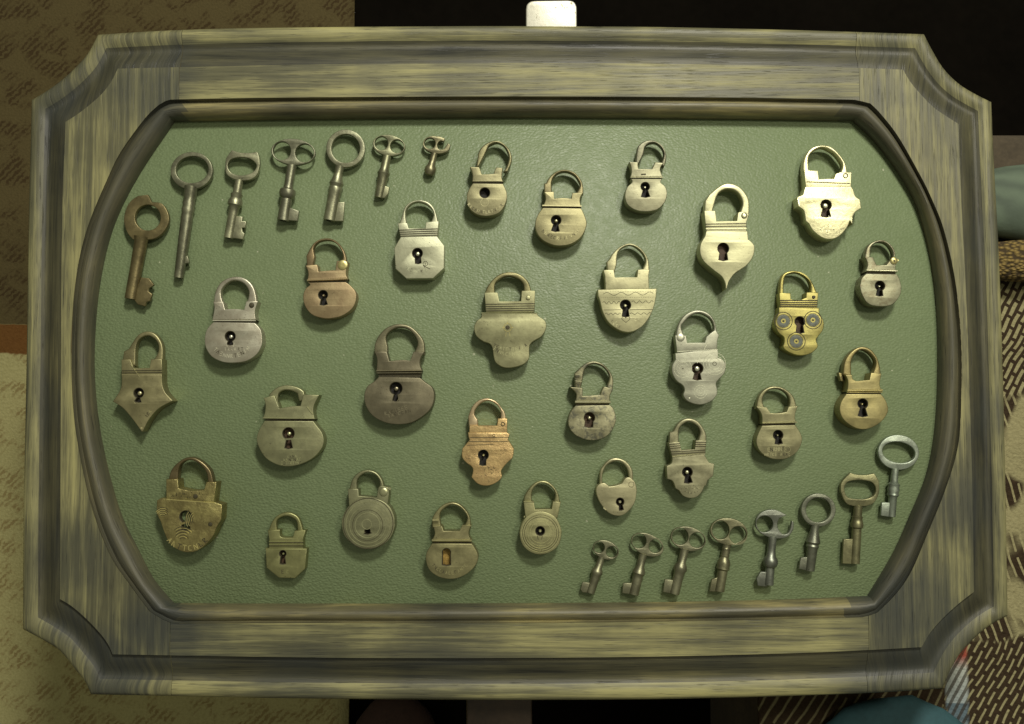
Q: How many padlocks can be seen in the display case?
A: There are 27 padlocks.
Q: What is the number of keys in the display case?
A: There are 15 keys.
